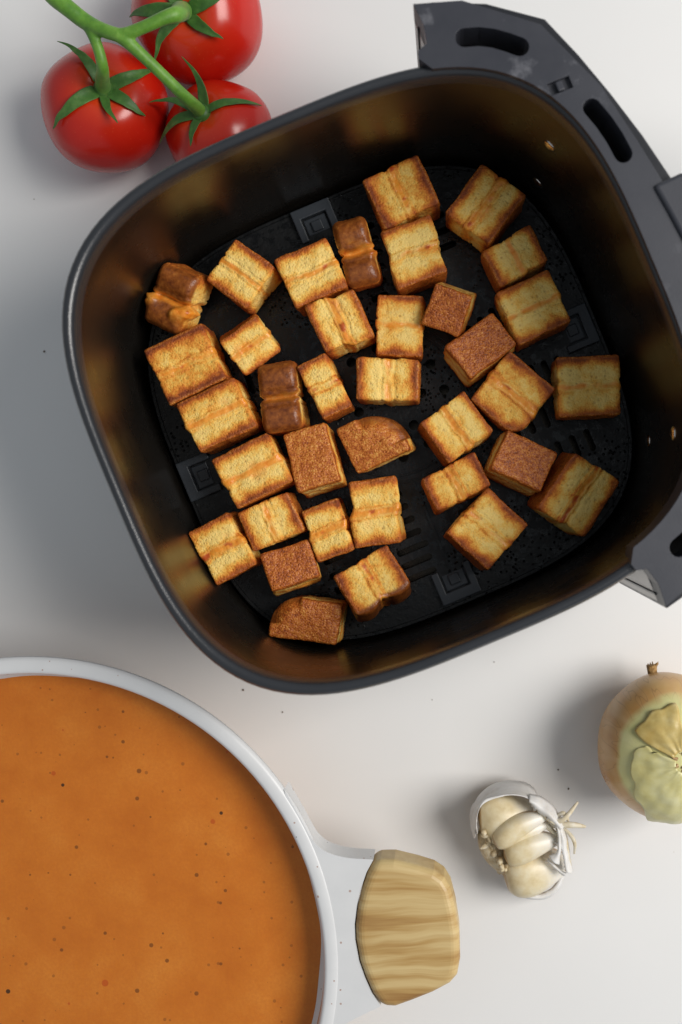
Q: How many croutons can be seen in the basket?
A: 36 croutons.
